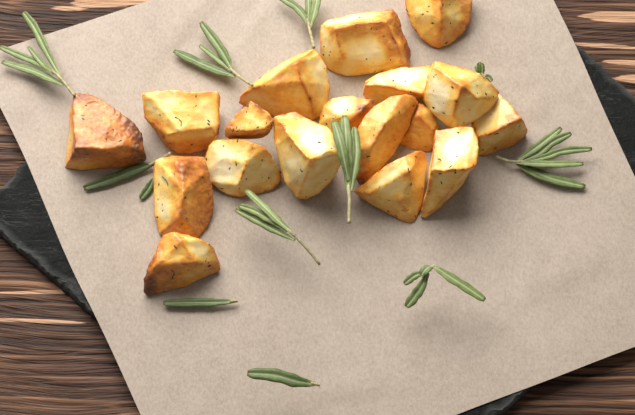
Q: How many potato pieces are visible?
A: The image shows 18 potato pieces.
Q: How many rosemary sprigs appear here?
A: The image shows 11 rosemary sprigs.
